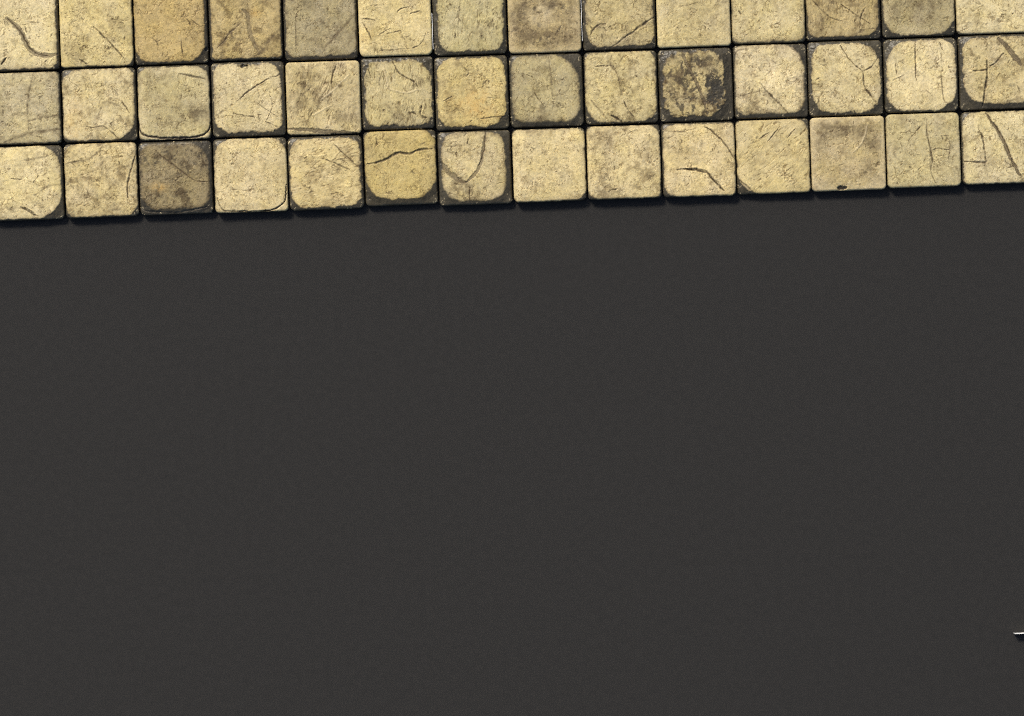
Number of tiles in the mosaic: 42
